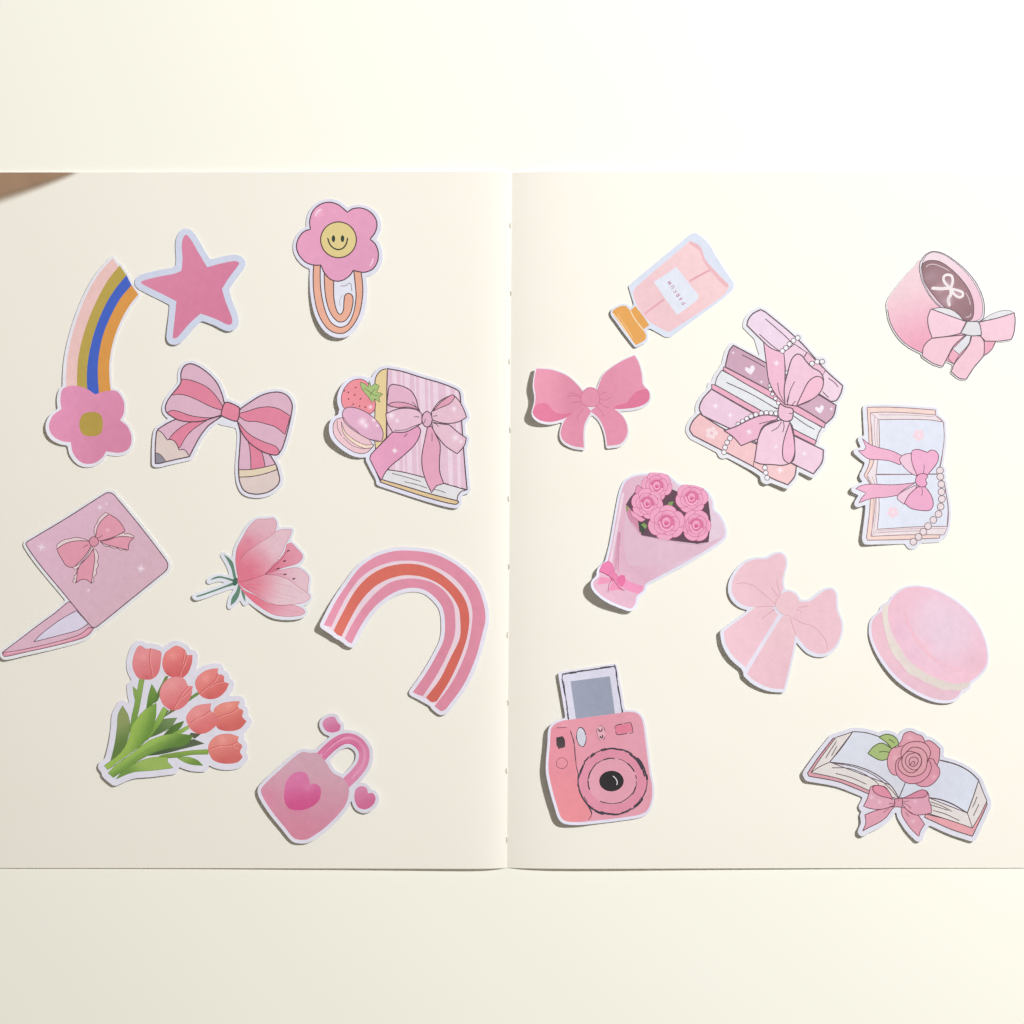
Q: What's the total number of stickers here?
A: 20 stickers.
